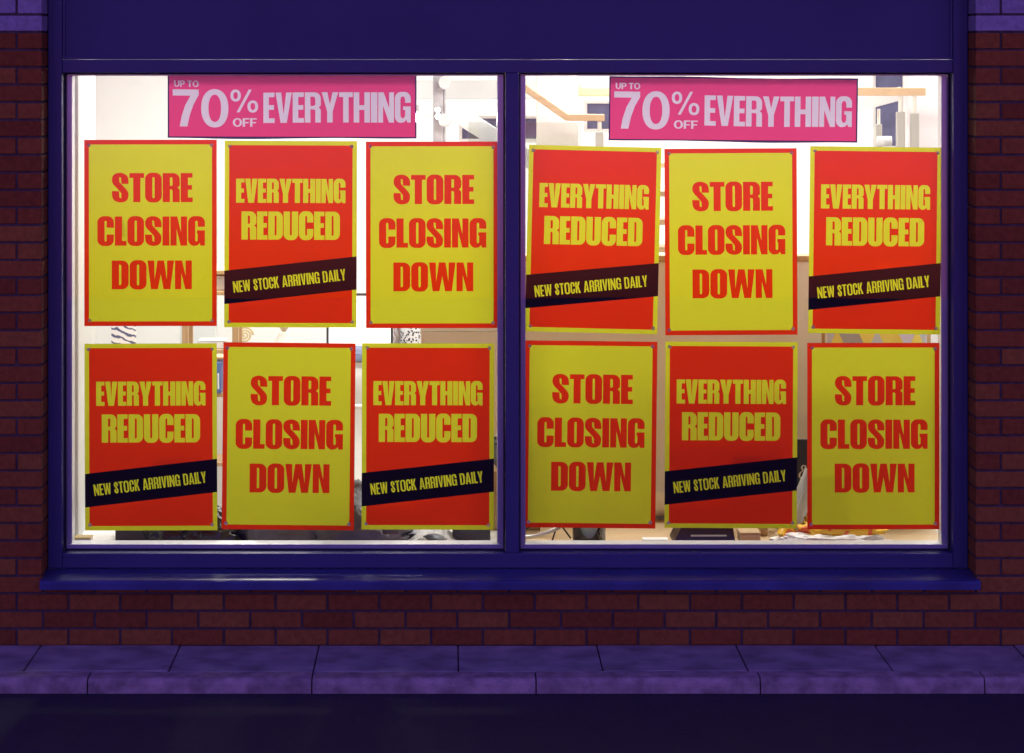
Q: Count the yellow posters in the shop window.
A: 6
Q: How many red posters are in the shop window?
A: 6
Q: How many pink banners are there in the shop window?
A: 2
